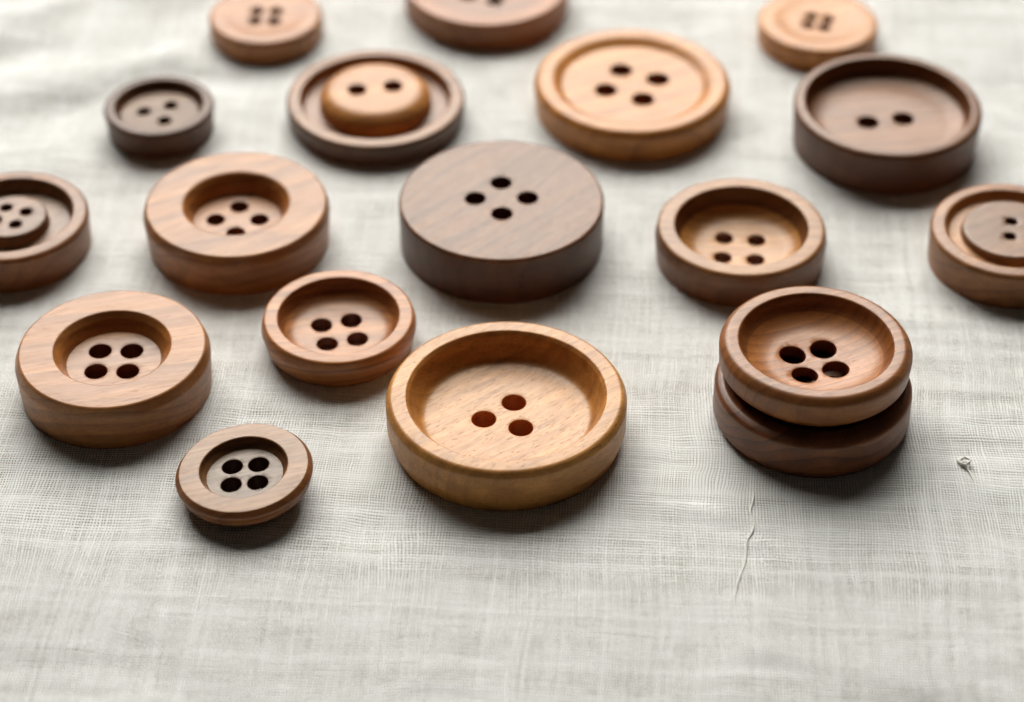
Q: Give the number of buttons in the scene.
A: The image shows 18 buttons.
